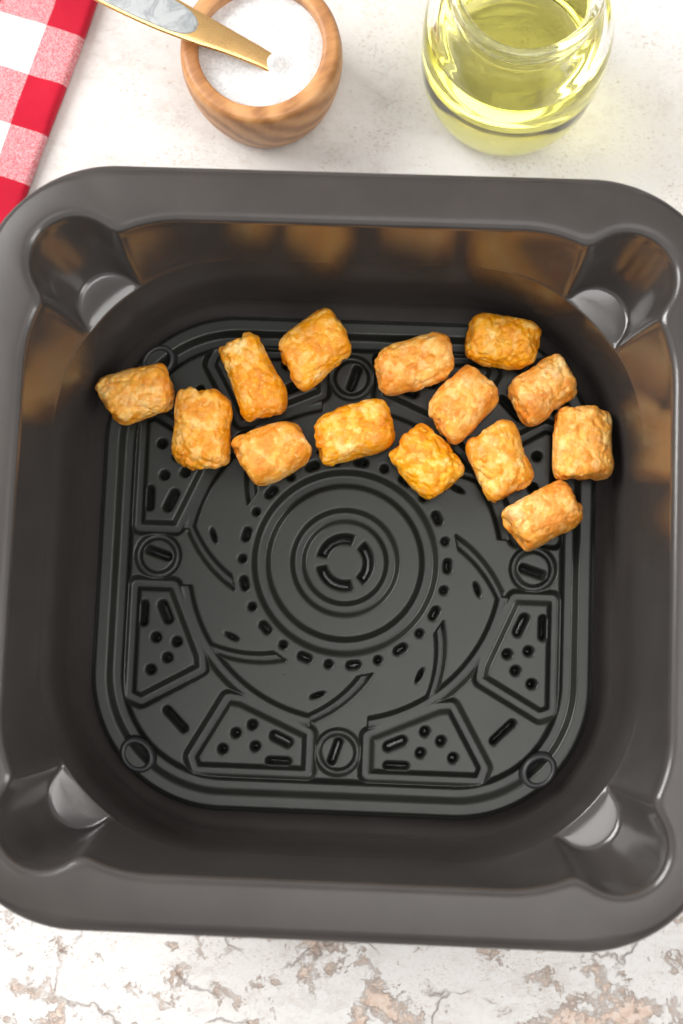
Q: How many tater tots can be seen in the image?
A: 14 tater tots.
